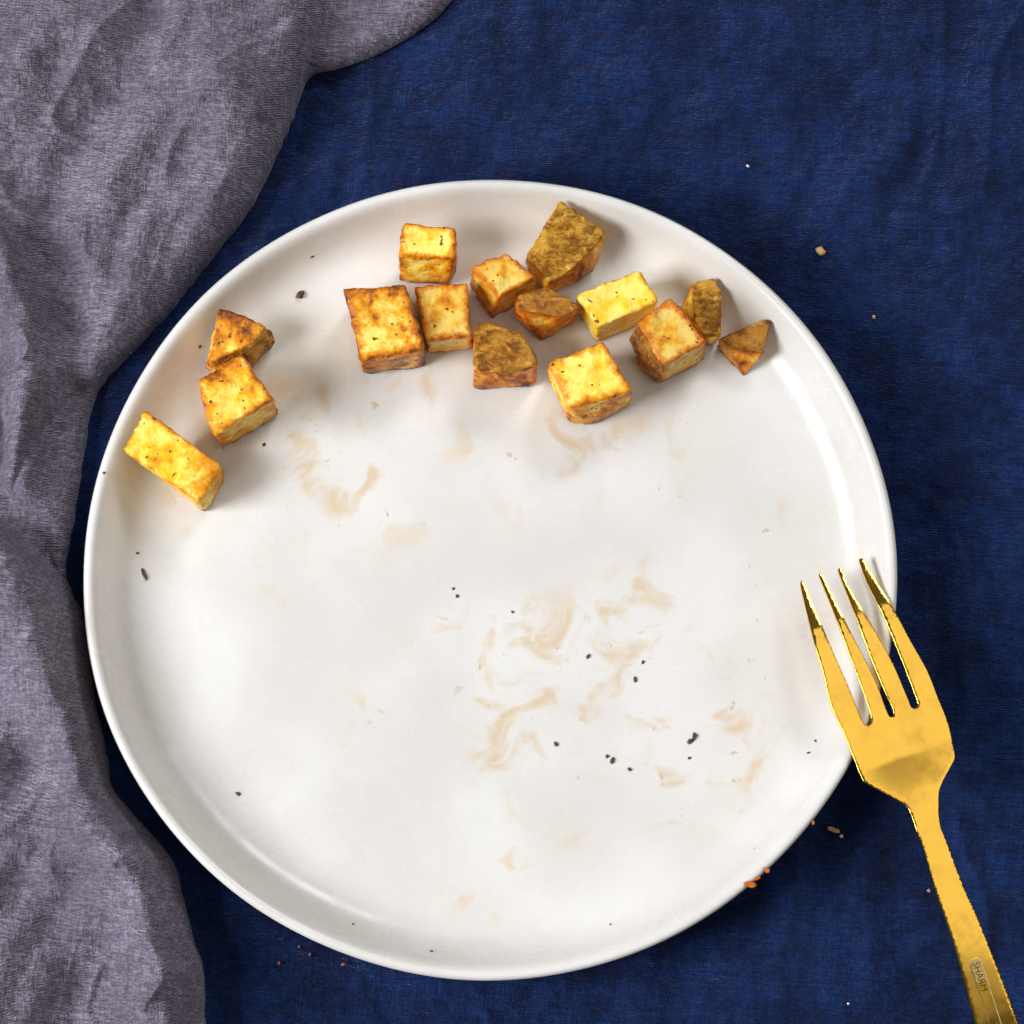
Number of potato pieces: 15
